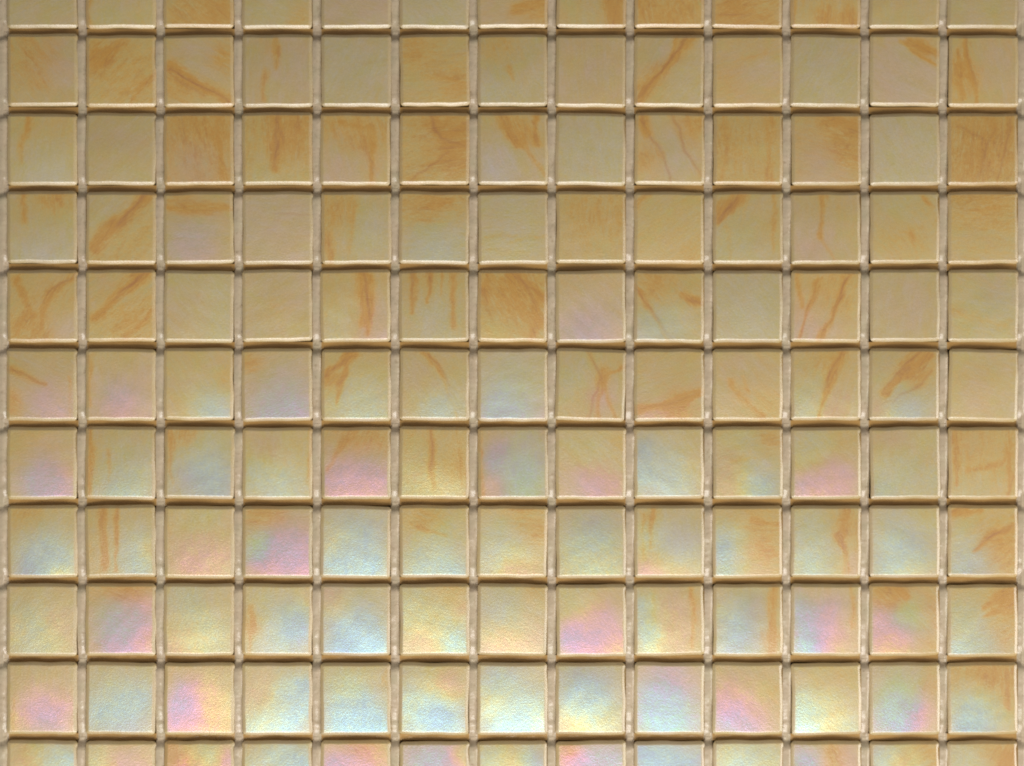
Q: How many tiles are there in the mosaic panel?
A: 143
